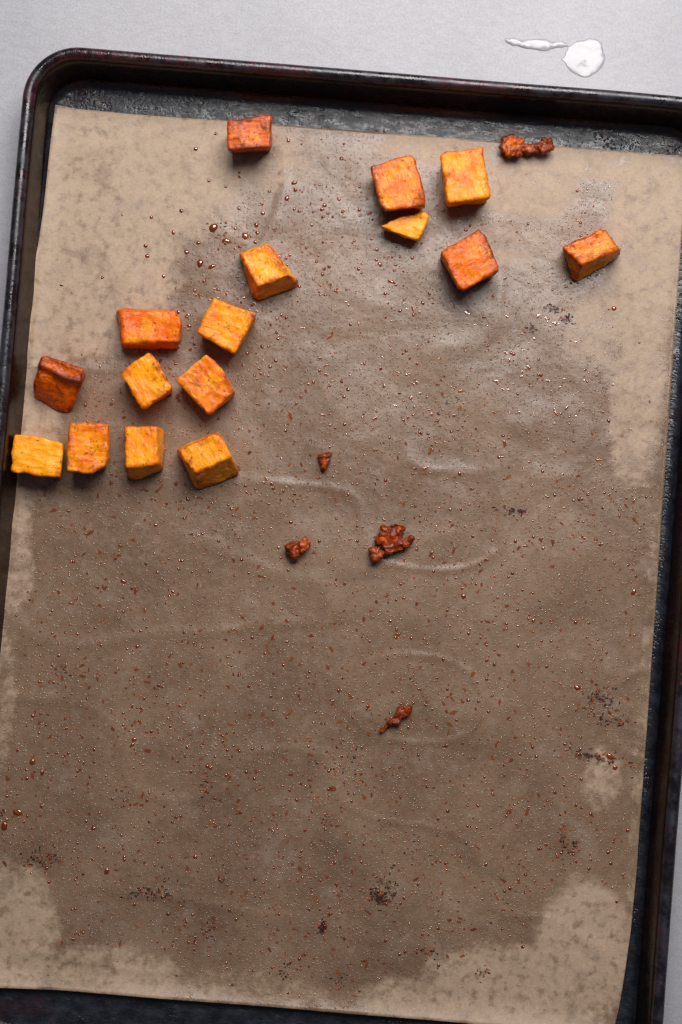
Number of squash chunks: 16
